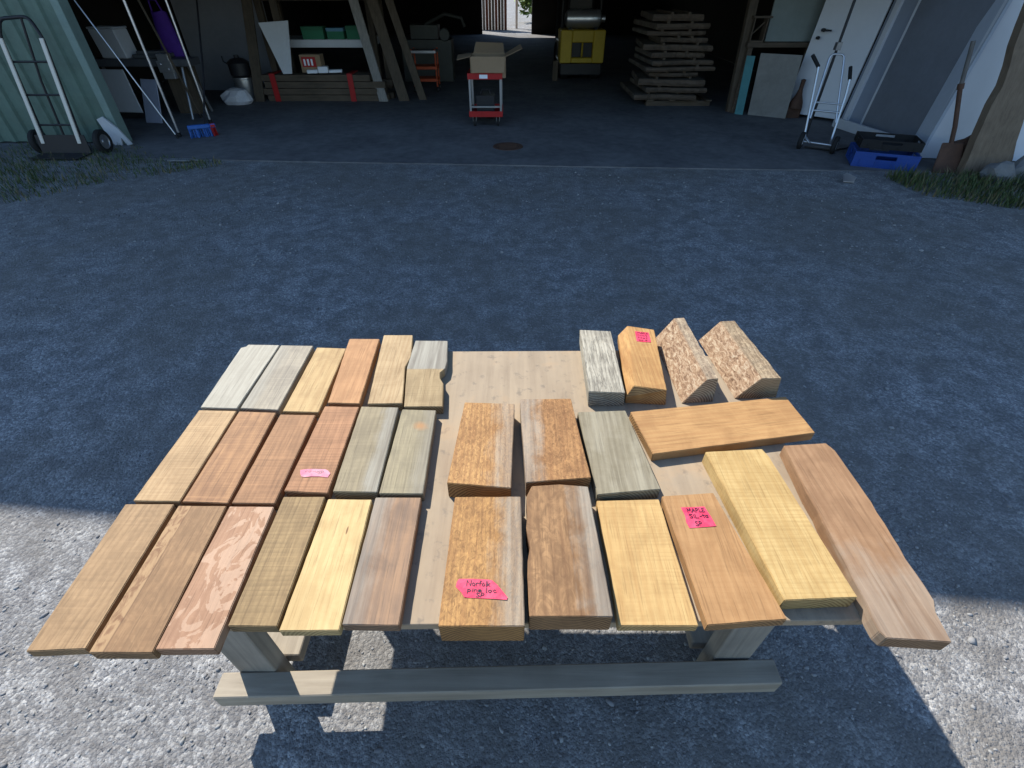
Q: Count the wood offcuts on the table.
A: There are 32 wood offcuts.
